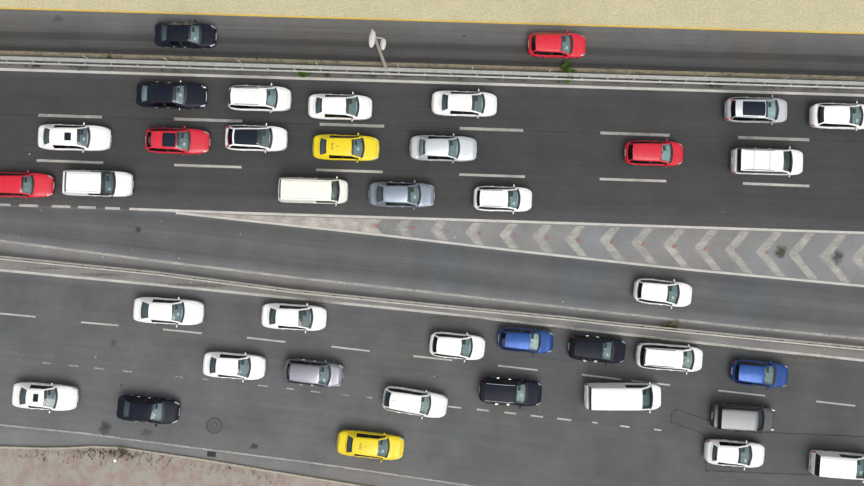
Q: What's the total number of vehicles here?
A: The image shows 39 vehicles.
